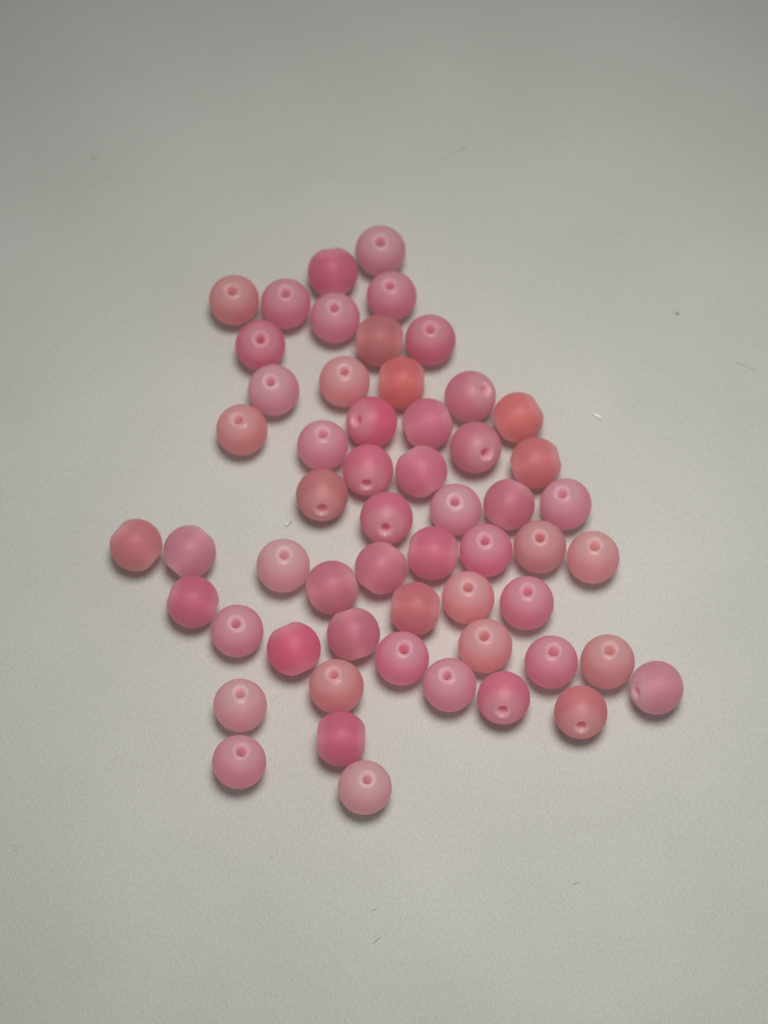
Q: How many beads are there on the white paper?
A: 56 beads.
